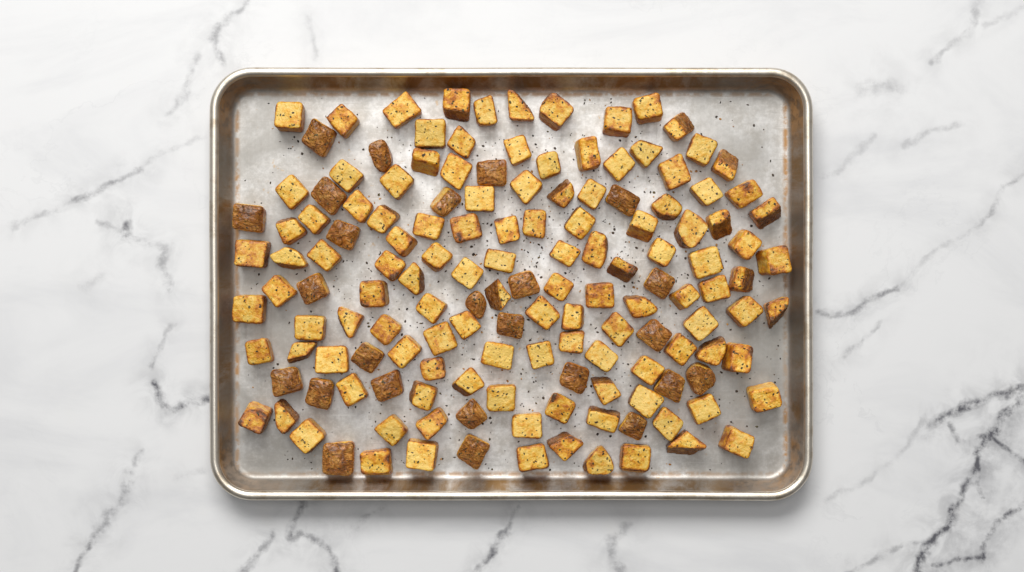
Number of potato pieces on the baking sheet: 146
